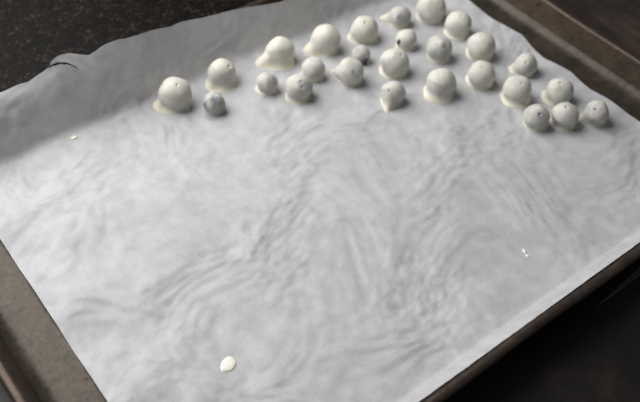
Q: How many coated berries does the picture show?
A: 27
